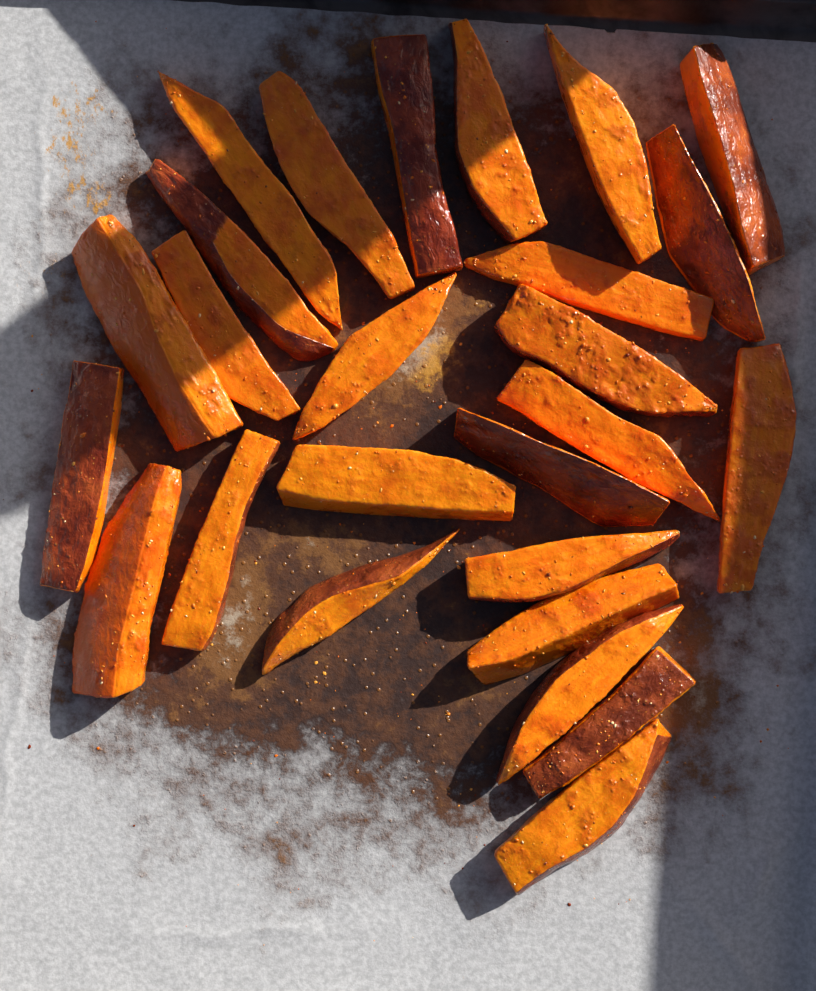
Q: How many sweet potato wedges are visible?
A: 26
